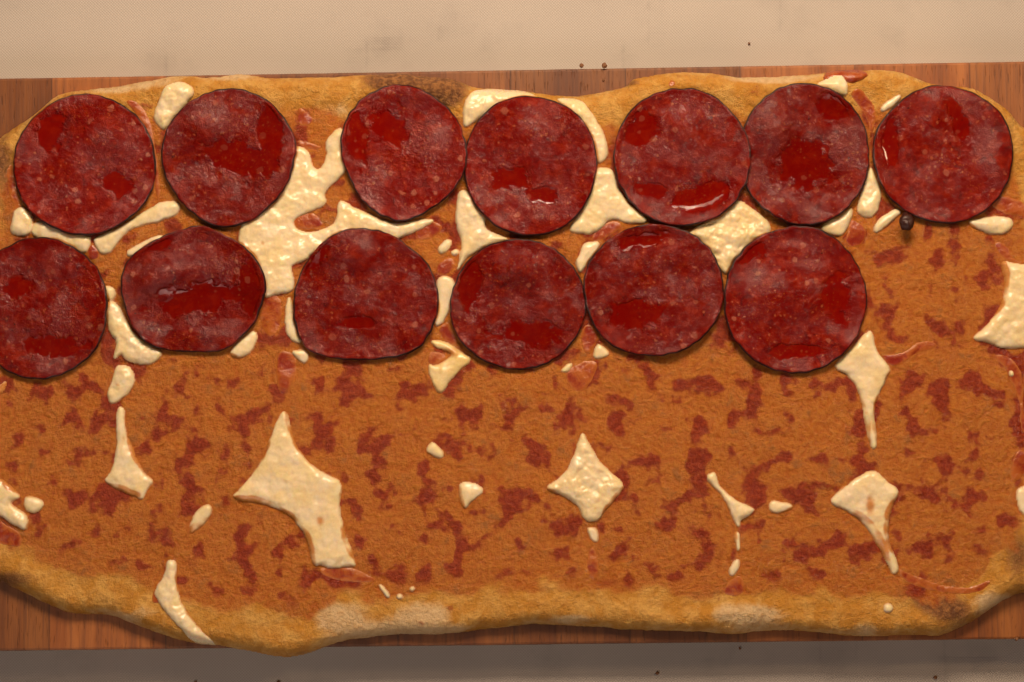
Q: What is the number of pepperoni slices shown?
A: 13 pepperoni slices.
